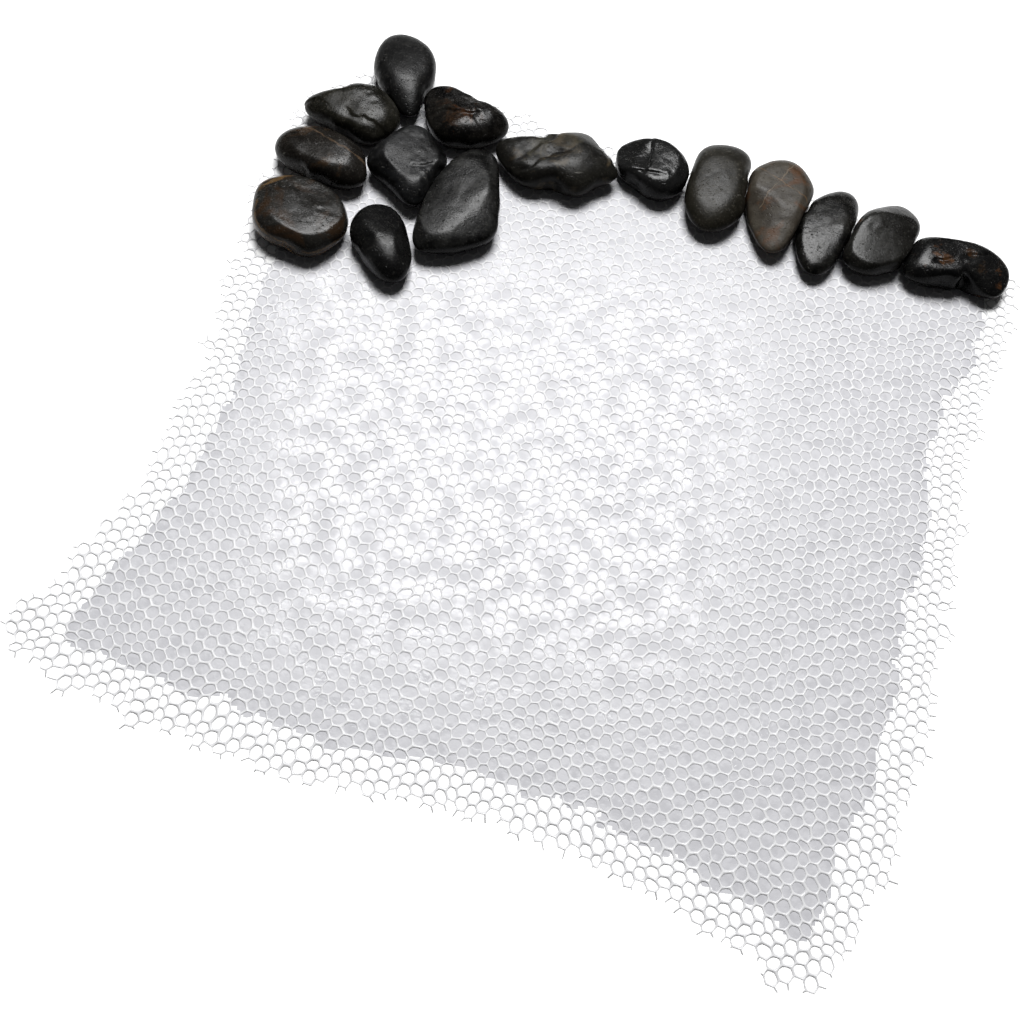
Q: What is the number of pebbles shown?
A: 15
